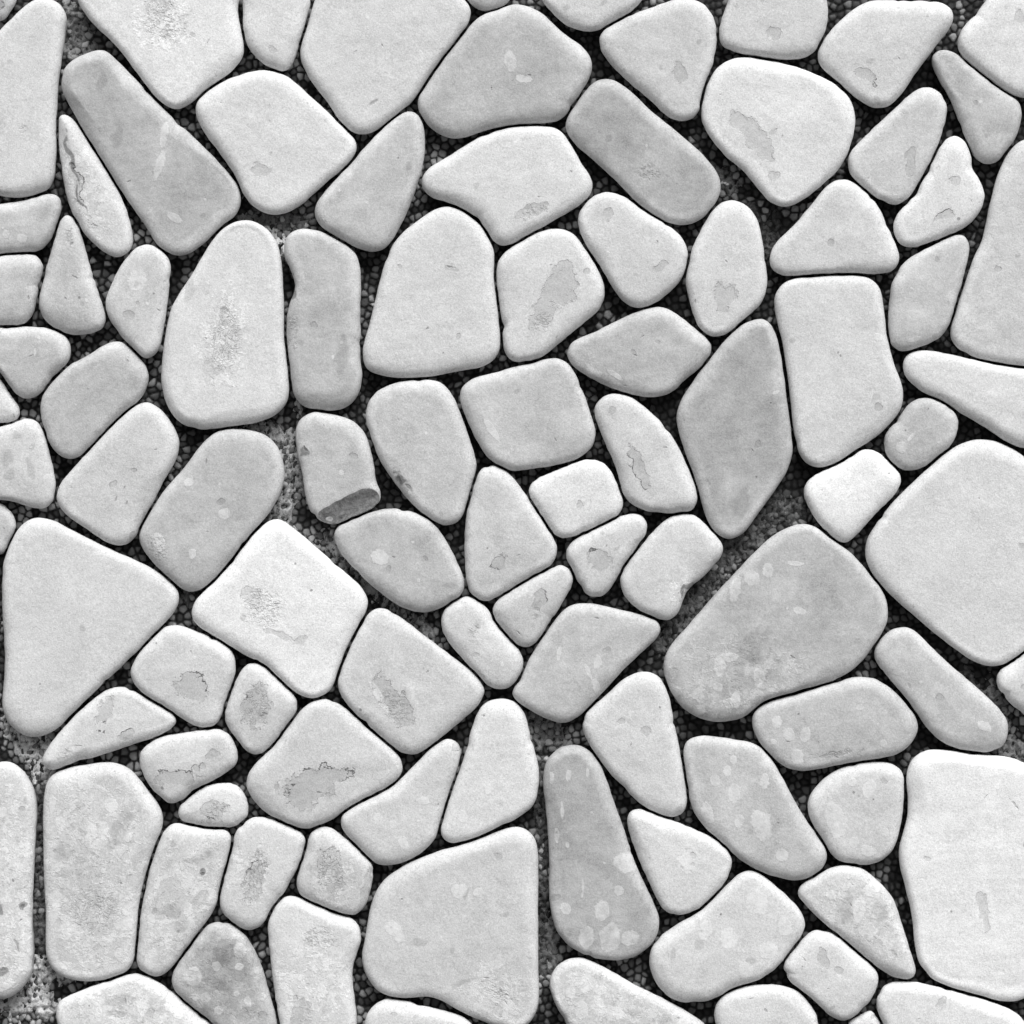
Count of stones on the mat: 99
